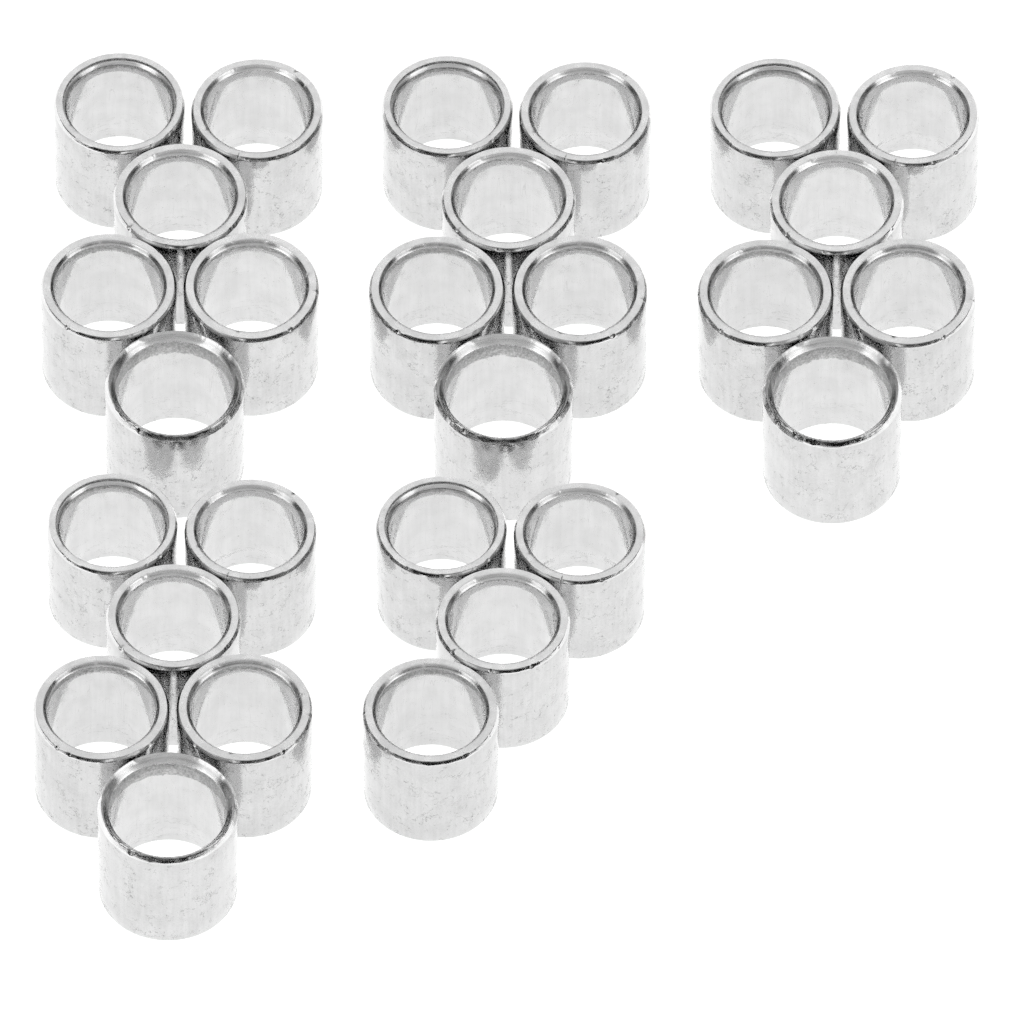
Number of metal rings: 28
